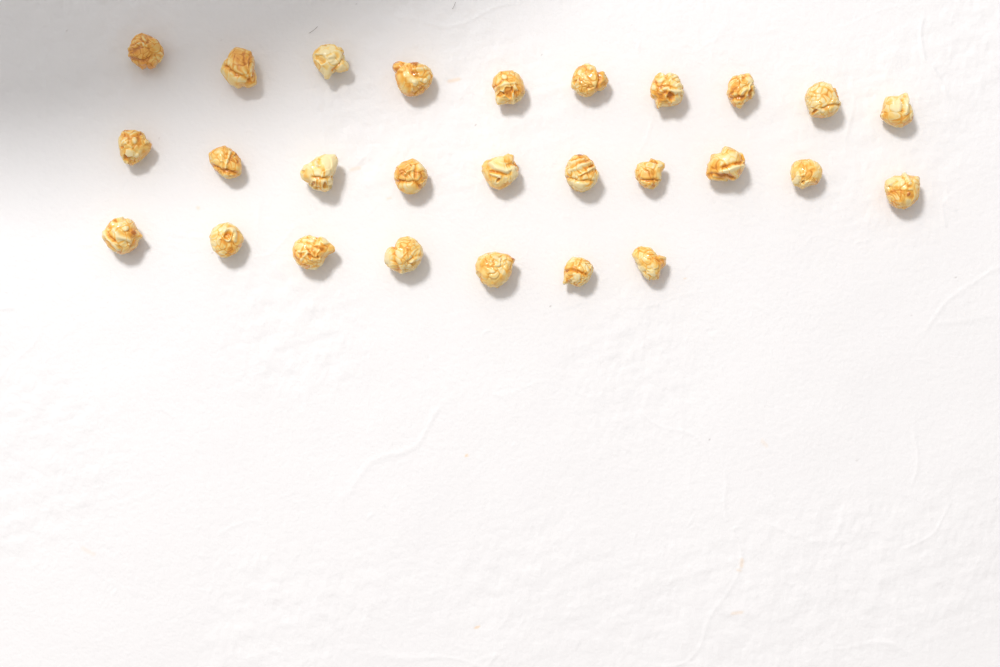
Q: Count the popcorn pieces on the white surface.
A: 27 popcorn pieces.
